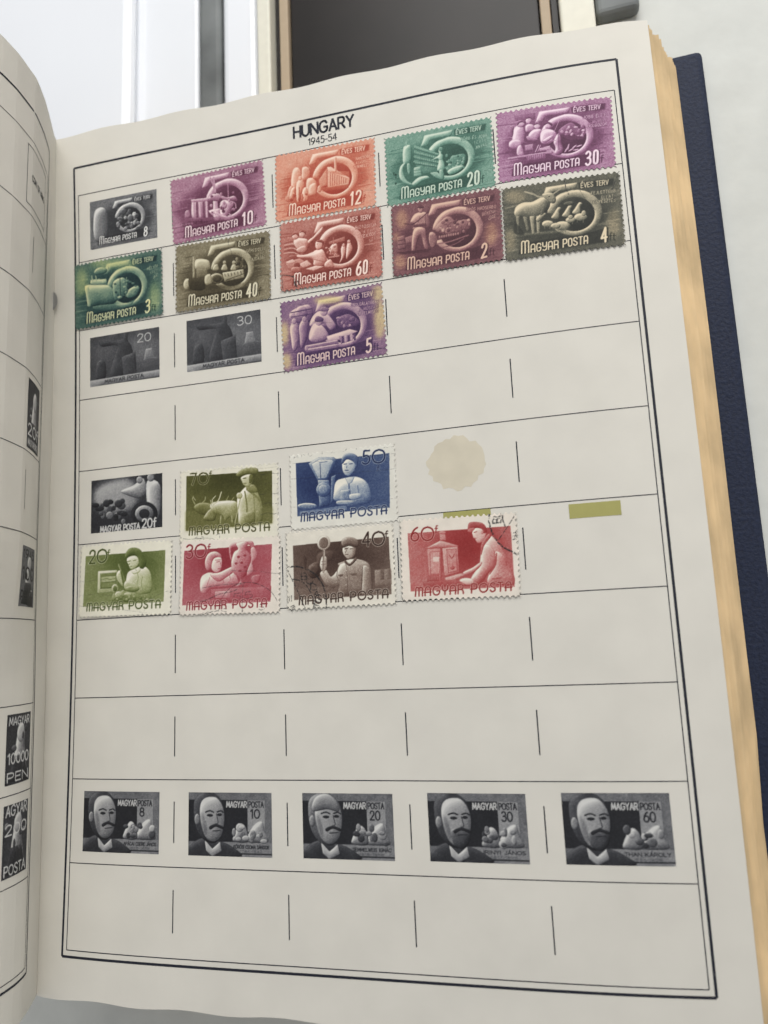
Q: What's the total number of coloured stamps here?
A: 16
